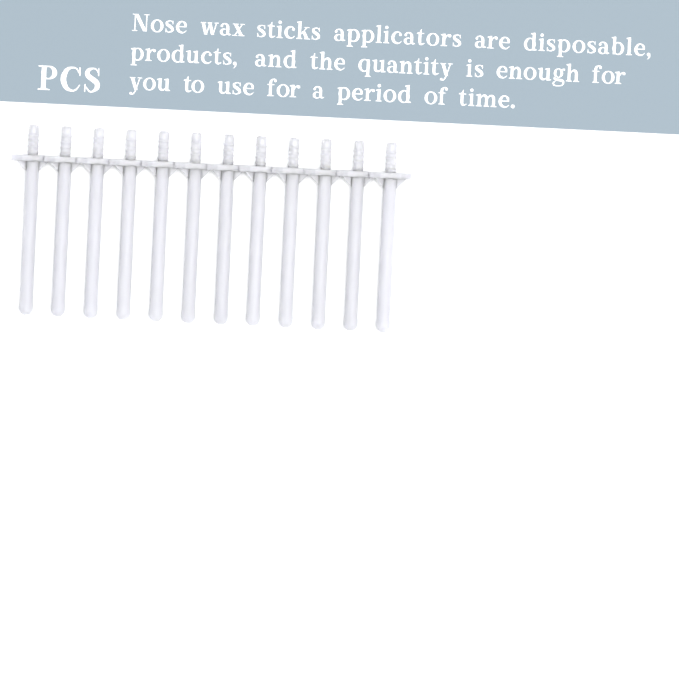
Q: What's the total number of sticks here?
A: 12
